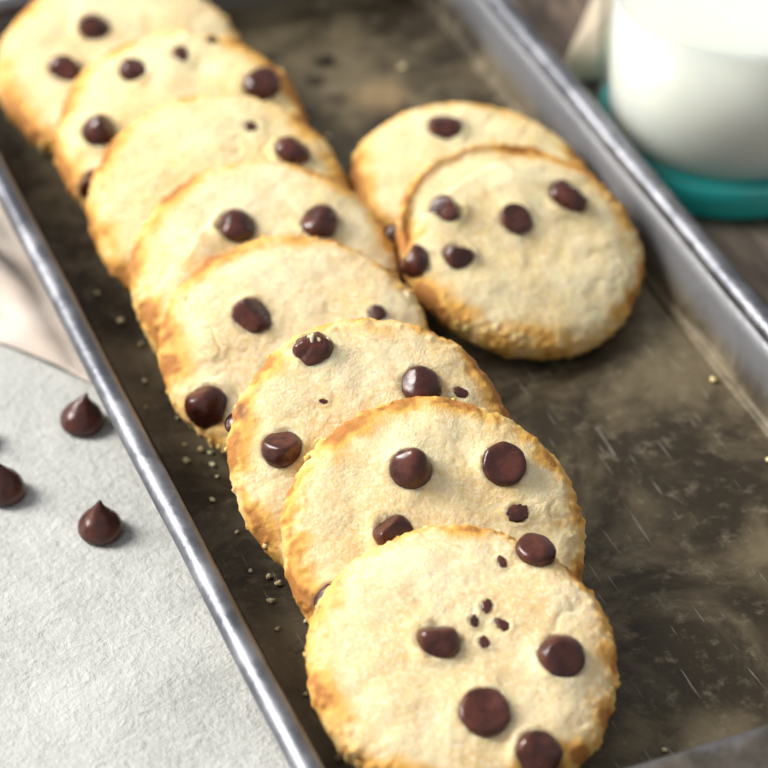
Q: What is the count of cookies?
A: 10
